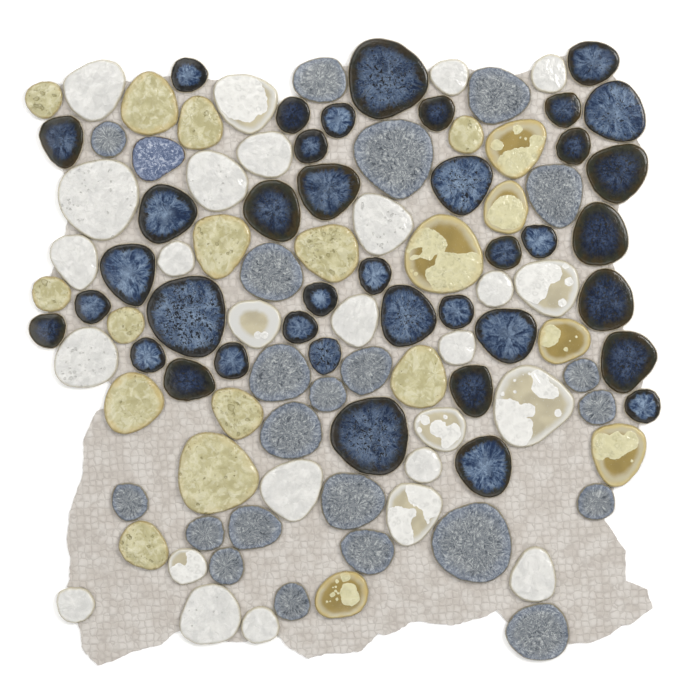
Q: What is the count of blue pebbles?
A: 40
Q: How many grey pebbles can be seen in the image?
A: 22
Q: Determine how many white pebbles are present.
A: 26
